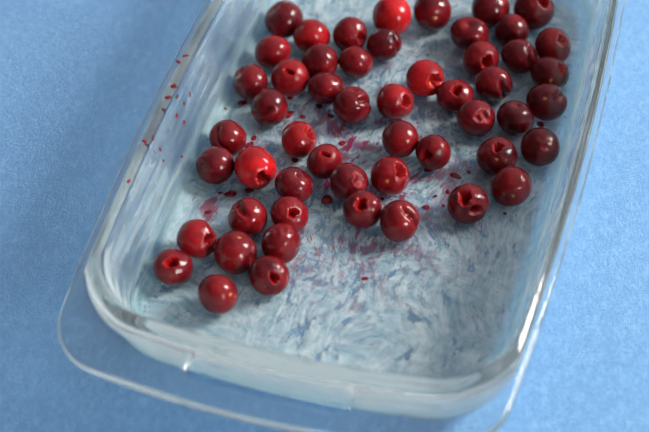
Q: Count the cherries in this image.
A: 53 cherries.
